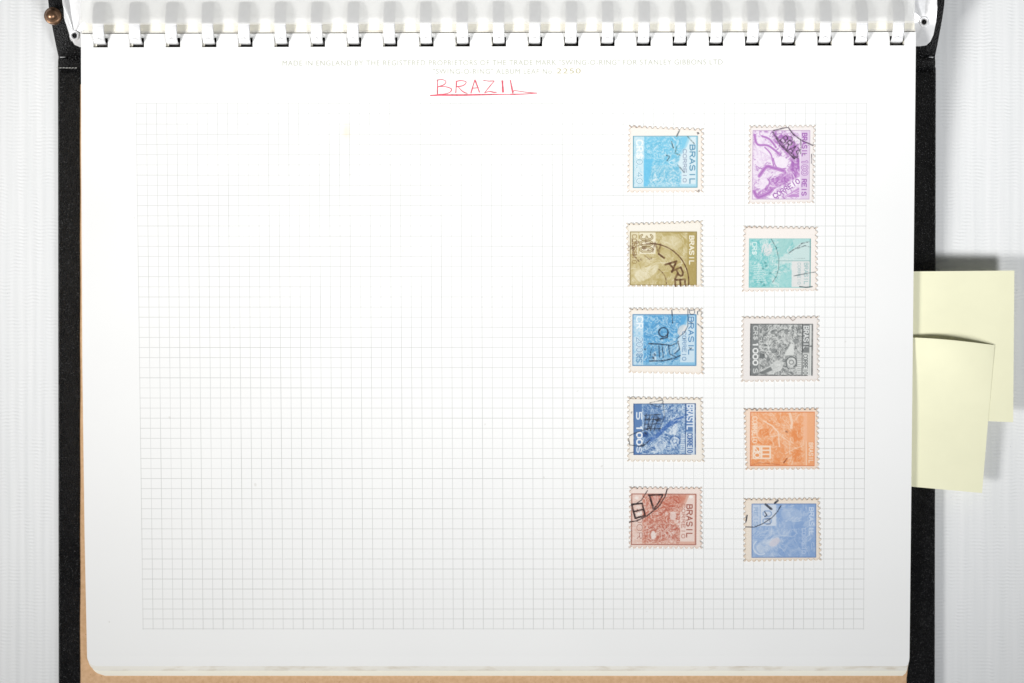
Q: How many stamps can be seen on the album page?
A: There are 10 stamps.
